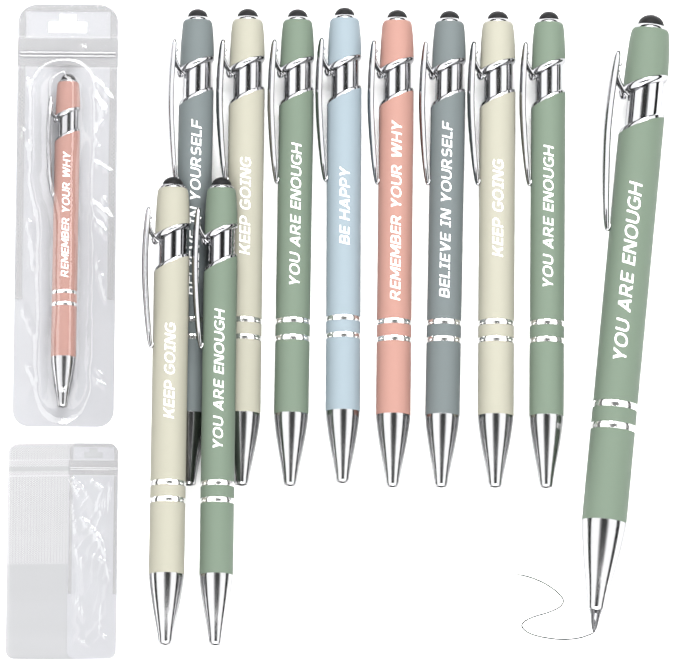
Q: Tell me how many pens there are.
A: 12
